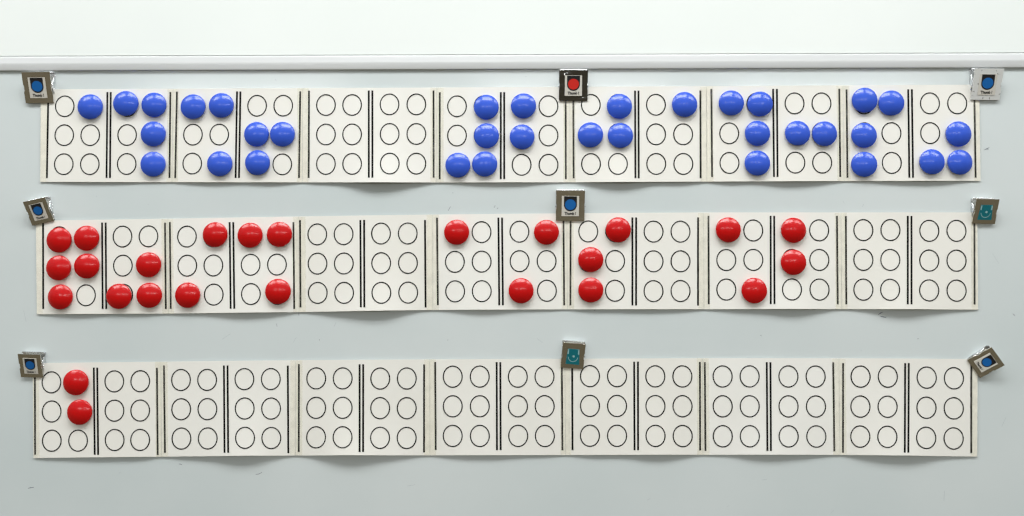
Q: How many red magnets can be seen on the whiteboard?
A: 25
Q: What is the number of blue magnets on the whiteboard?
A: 34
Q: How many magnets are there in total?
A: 59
